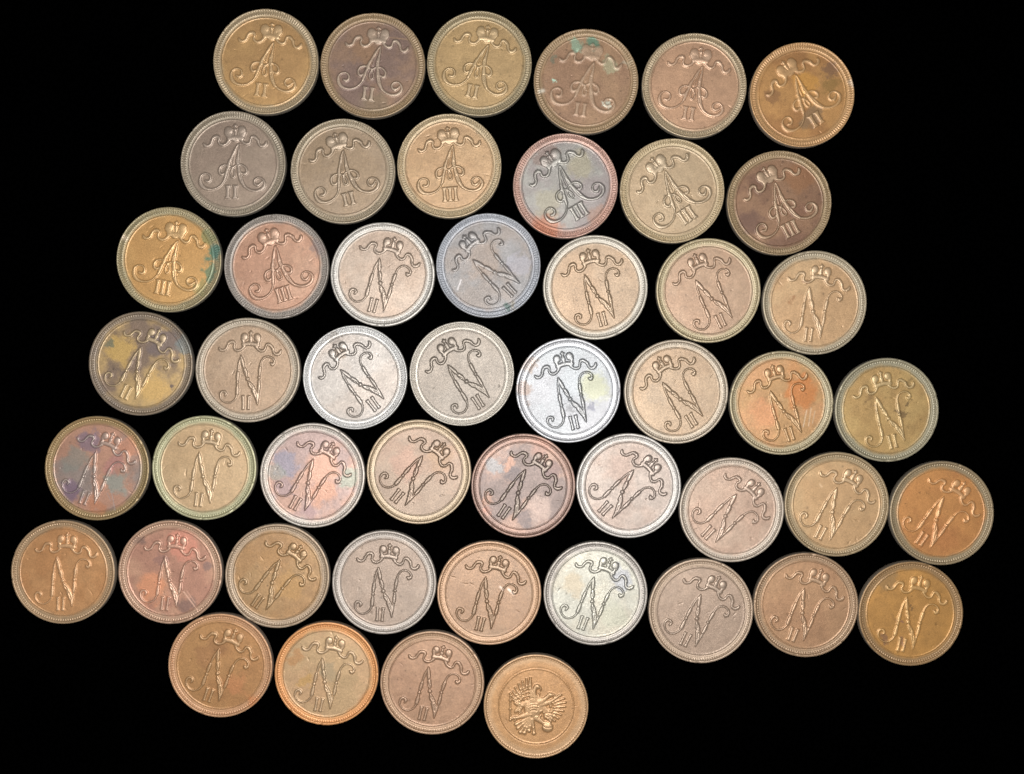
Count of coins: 49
